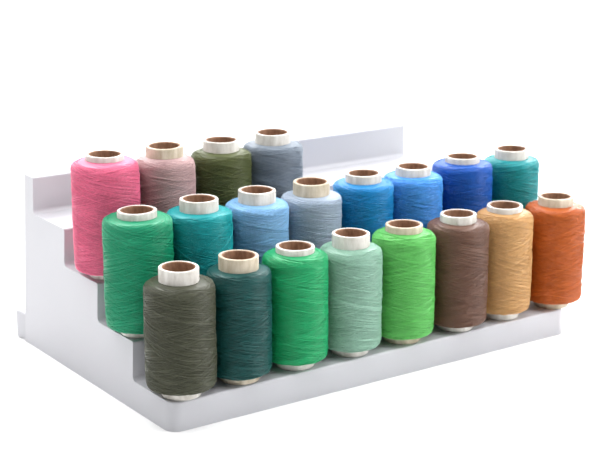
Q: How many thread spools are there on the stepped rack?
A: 20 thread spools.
